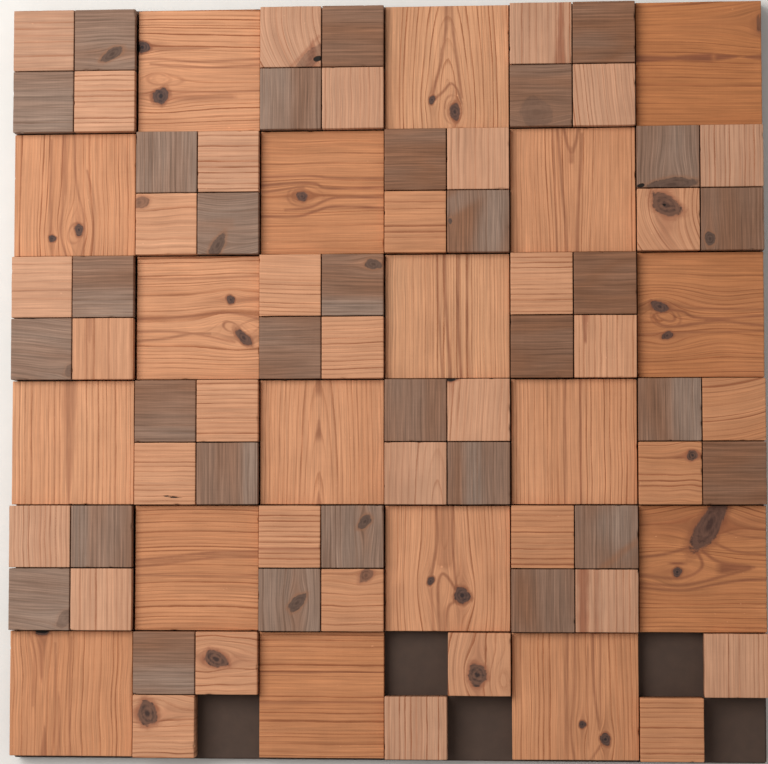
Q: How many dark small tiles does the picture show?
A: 31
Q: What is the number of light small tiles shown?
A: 36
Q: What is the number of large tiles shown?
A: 18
